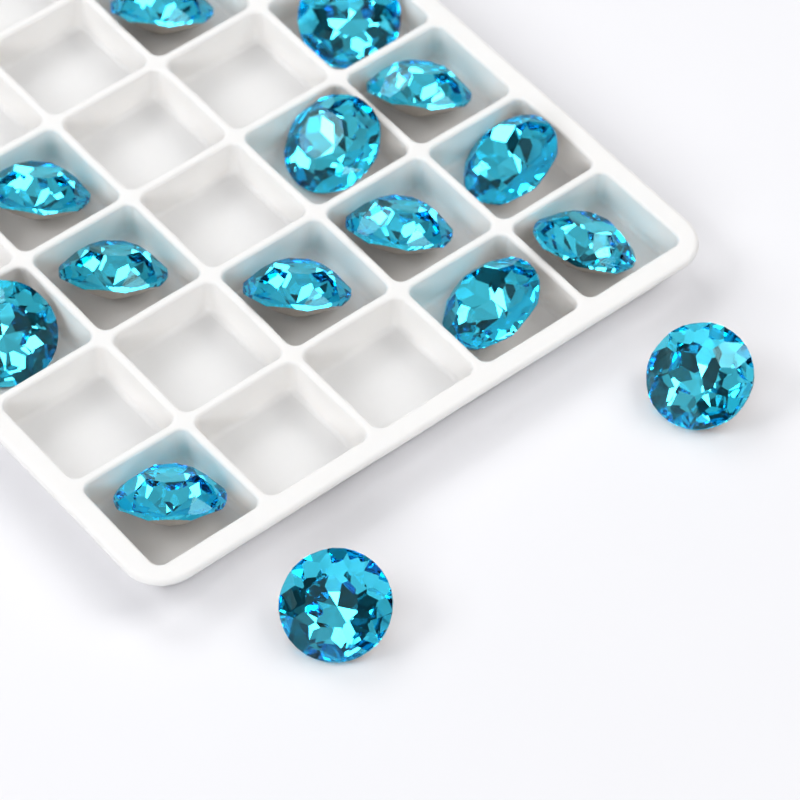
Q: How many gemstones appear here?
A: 15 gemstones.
